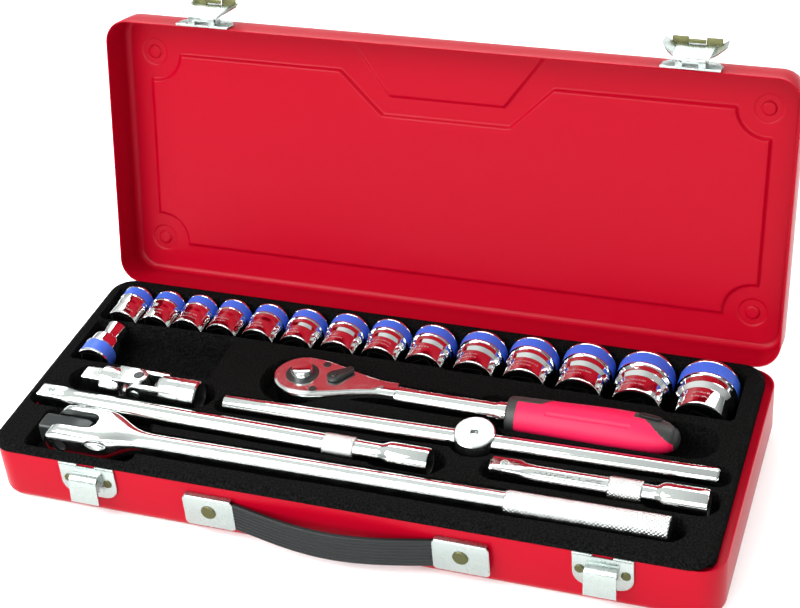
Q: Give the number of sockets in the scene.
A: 15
